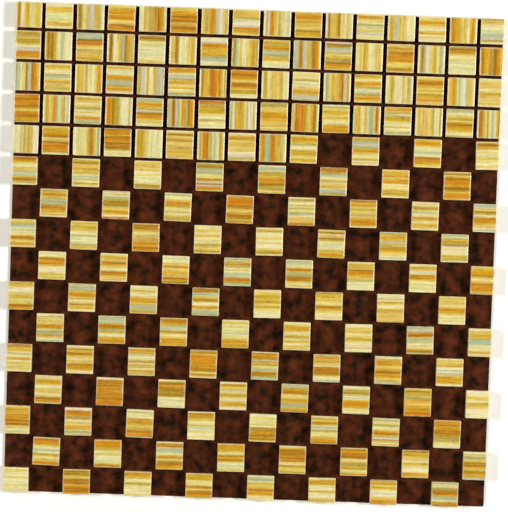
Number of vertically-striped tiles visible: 37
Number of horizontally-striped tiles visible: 128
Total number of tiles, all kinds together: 165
